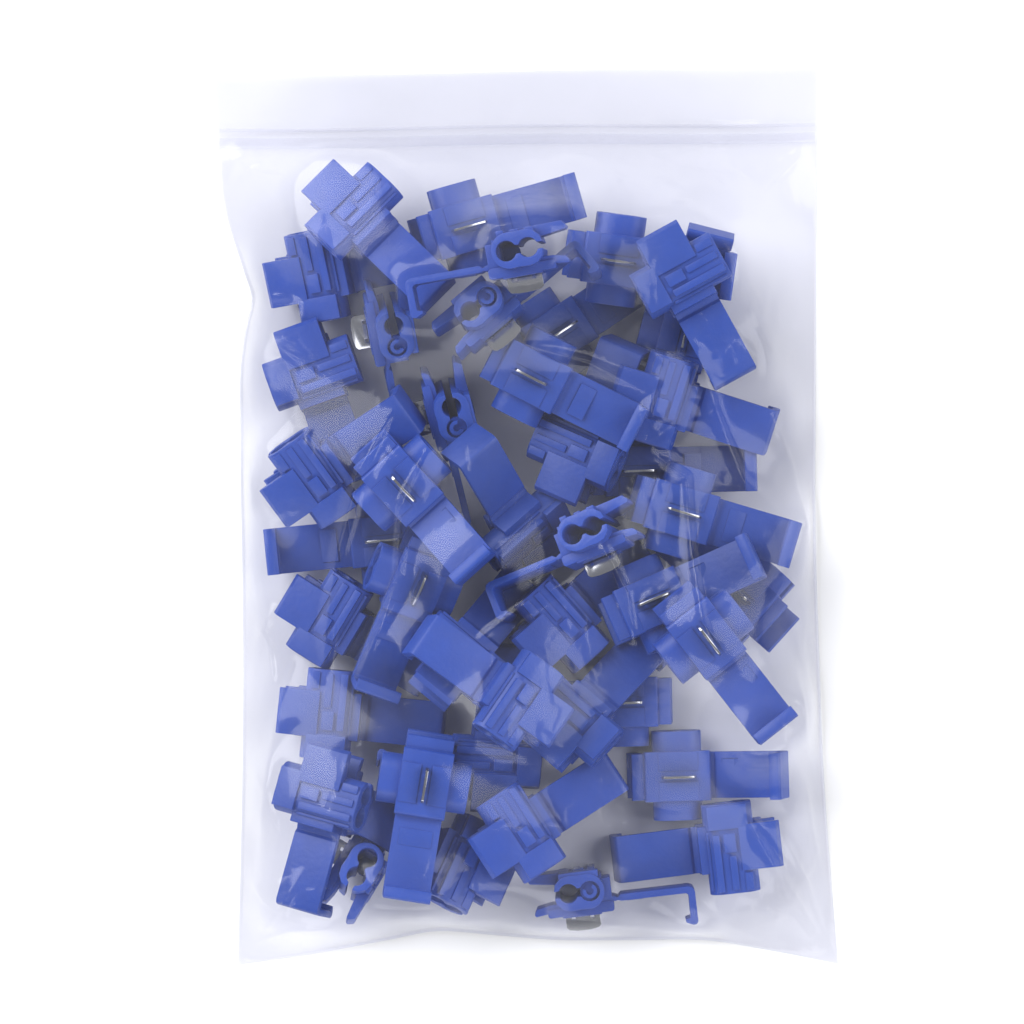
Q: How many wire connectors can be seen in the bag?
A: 42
